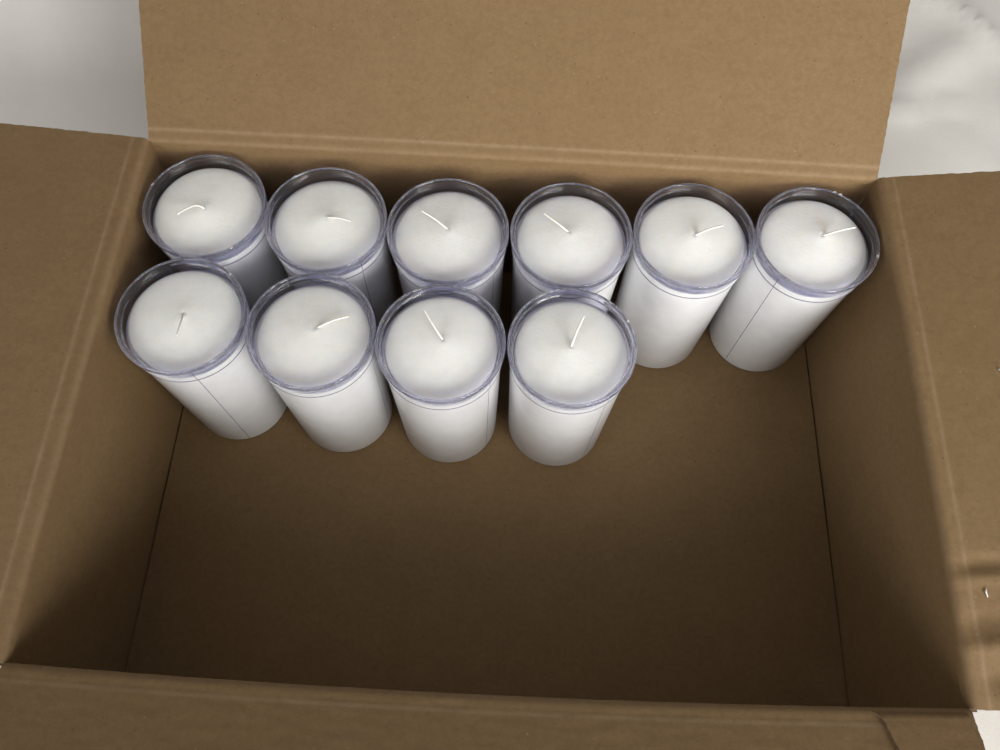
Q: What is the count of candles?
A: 10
